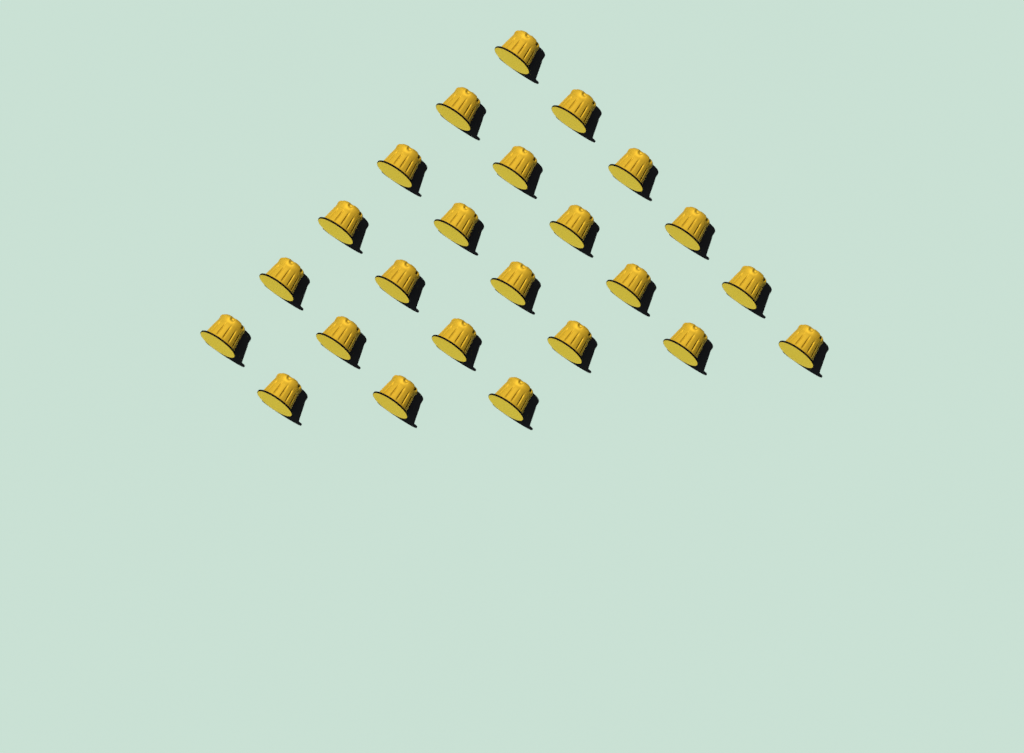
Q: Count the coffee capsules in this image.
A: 24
